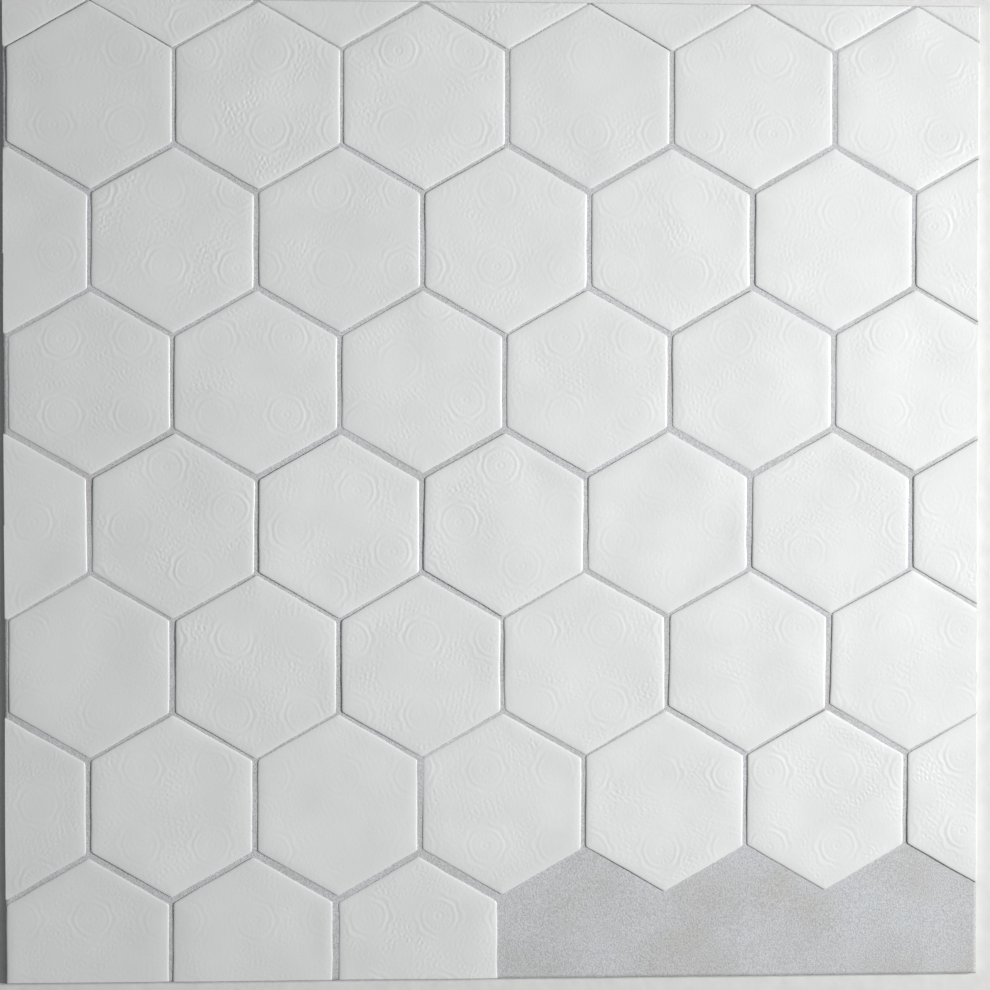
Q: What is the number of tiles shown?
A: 49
